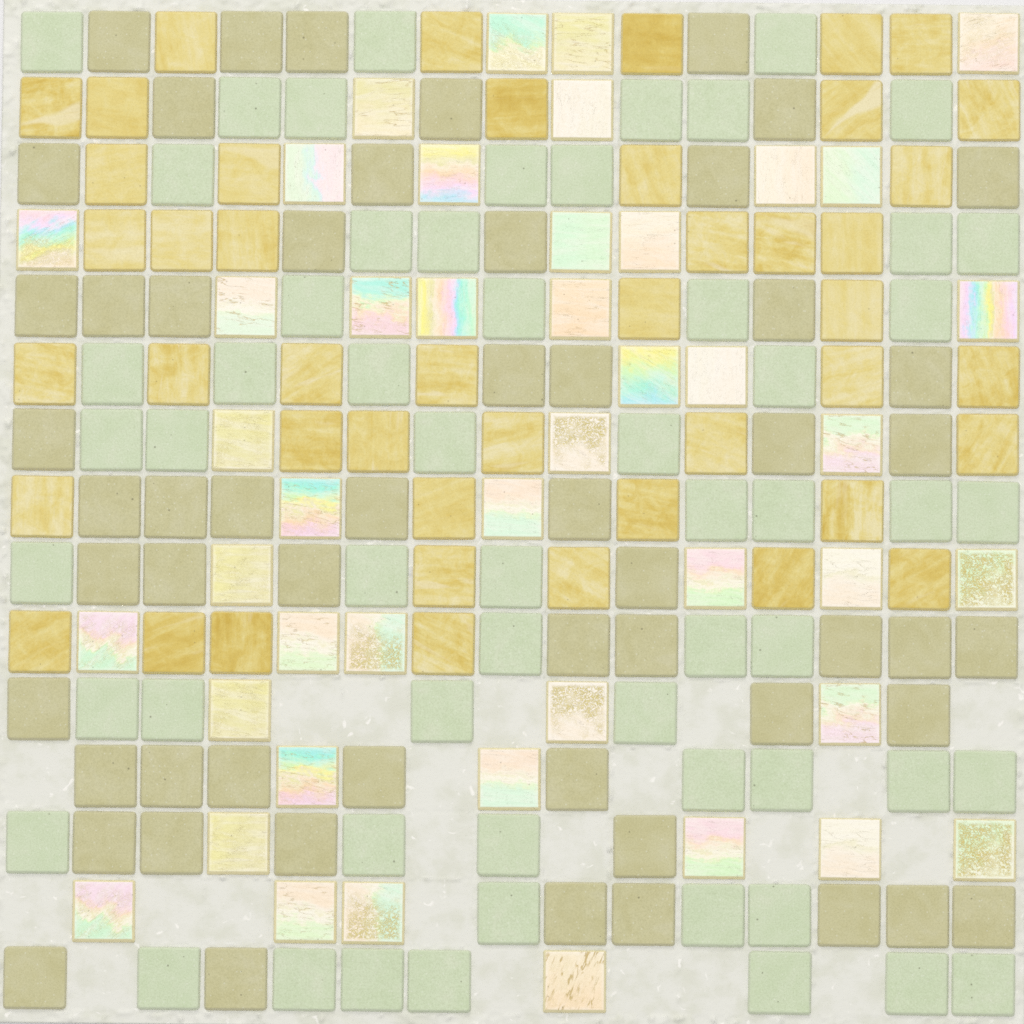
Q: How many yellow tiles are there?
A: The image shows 45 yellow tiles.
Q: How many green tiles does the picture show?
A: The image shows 58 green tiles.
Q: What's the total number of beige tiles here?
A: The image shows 56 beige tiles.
